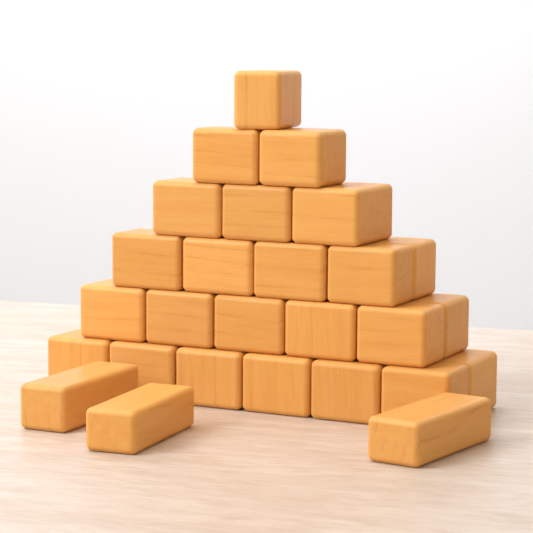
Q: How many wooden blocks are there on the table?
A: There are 27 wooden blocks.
